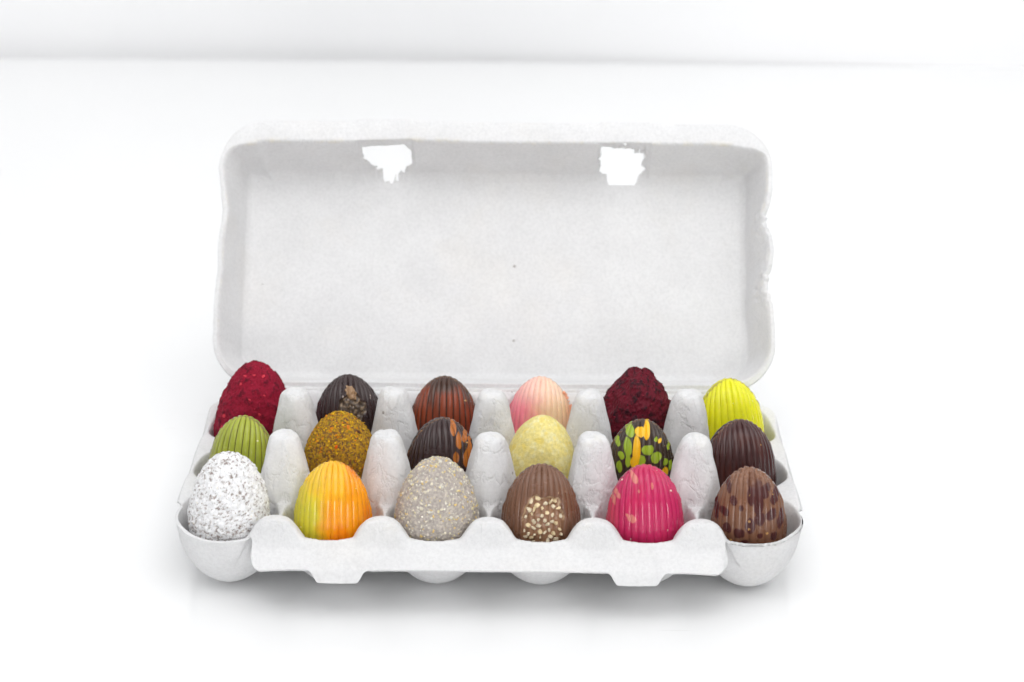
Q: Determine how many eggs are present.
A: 18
